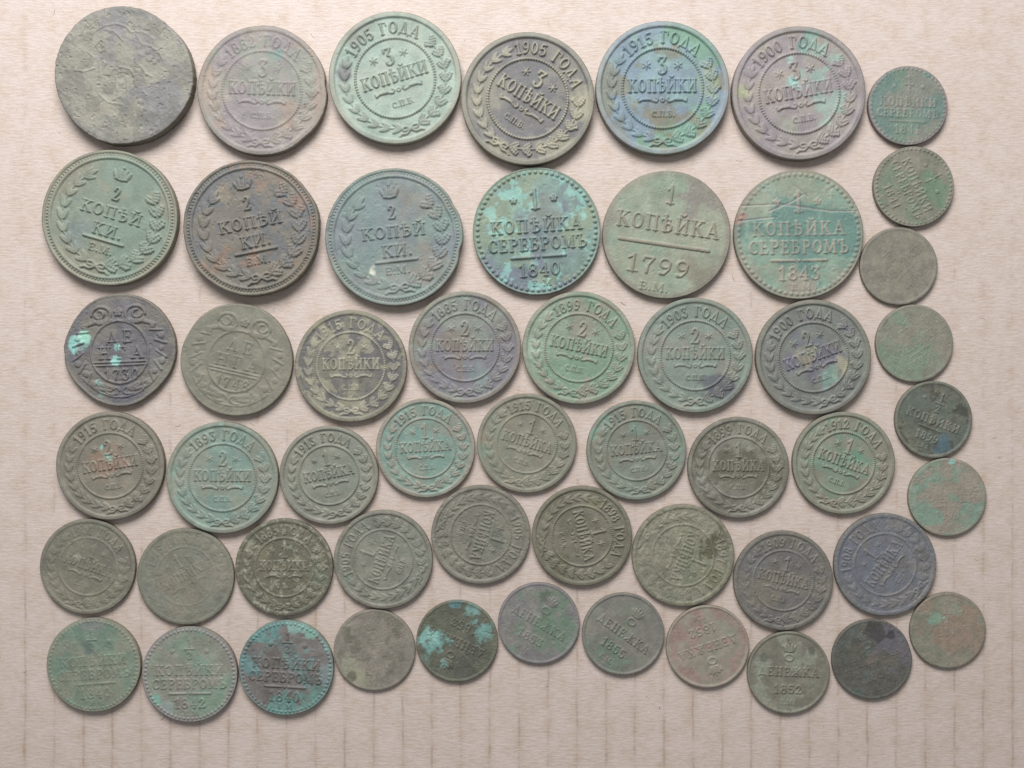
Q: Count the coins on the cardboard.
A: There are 53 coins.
